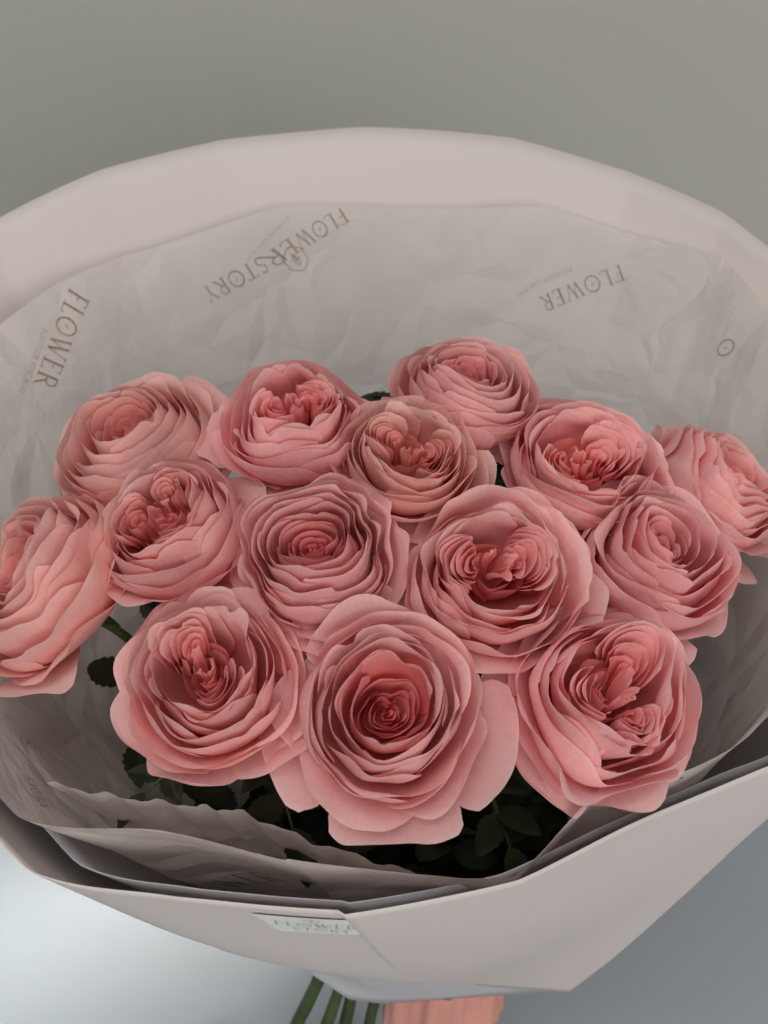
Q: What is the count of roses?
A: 14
